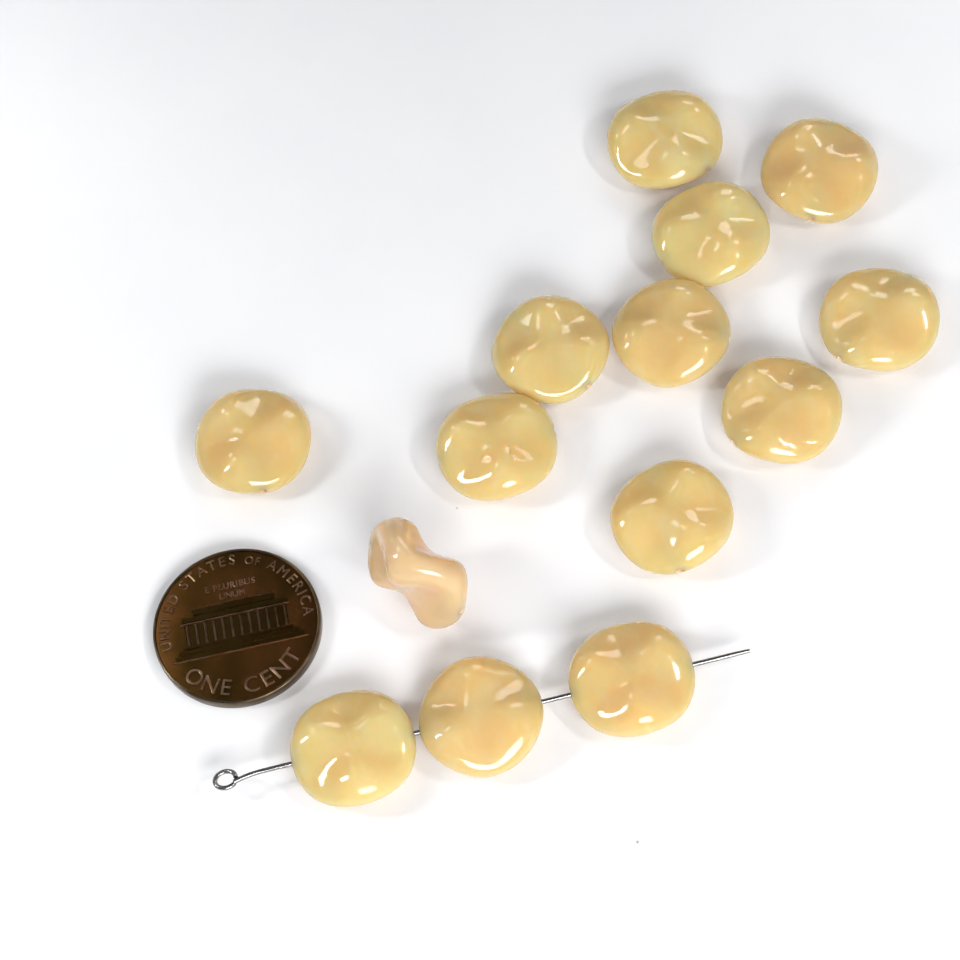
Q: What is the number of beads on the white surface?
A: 14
